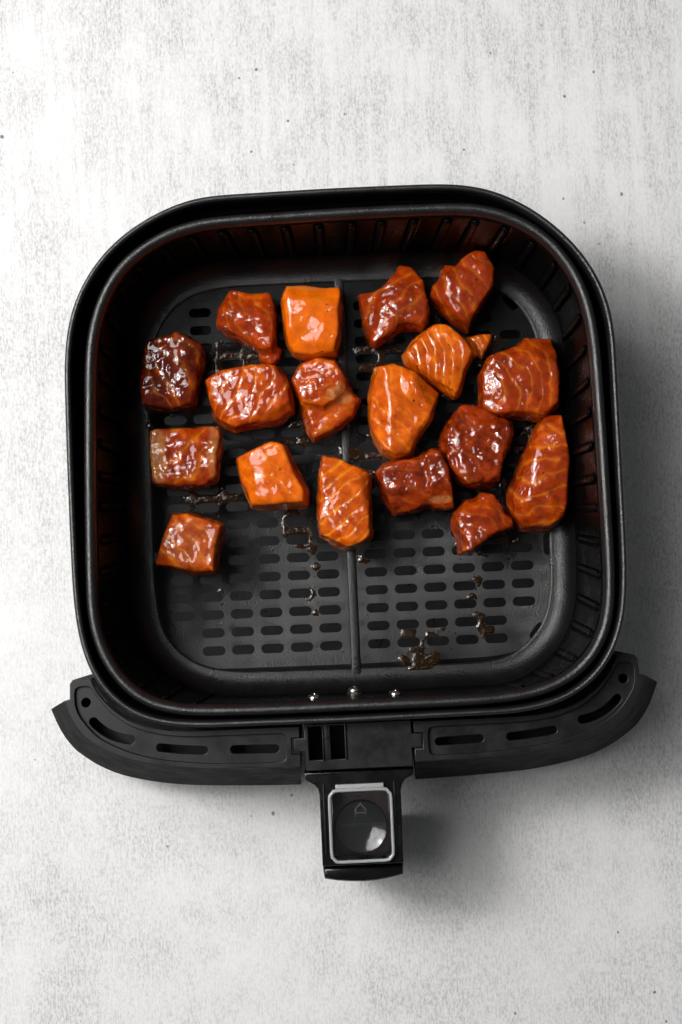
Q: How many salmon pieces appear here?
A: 18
